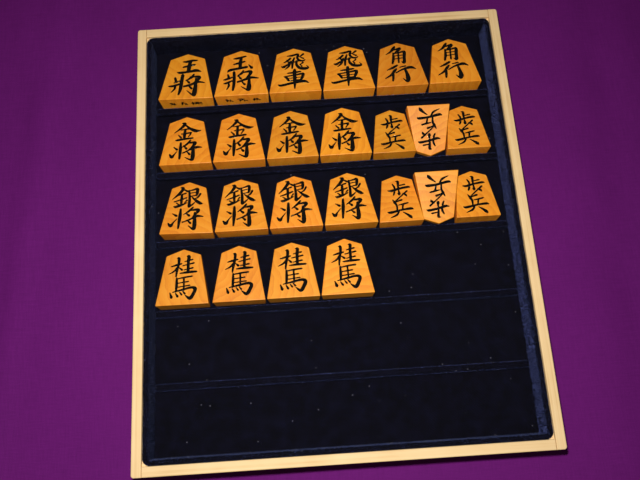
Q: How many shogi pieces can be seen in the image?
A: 24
